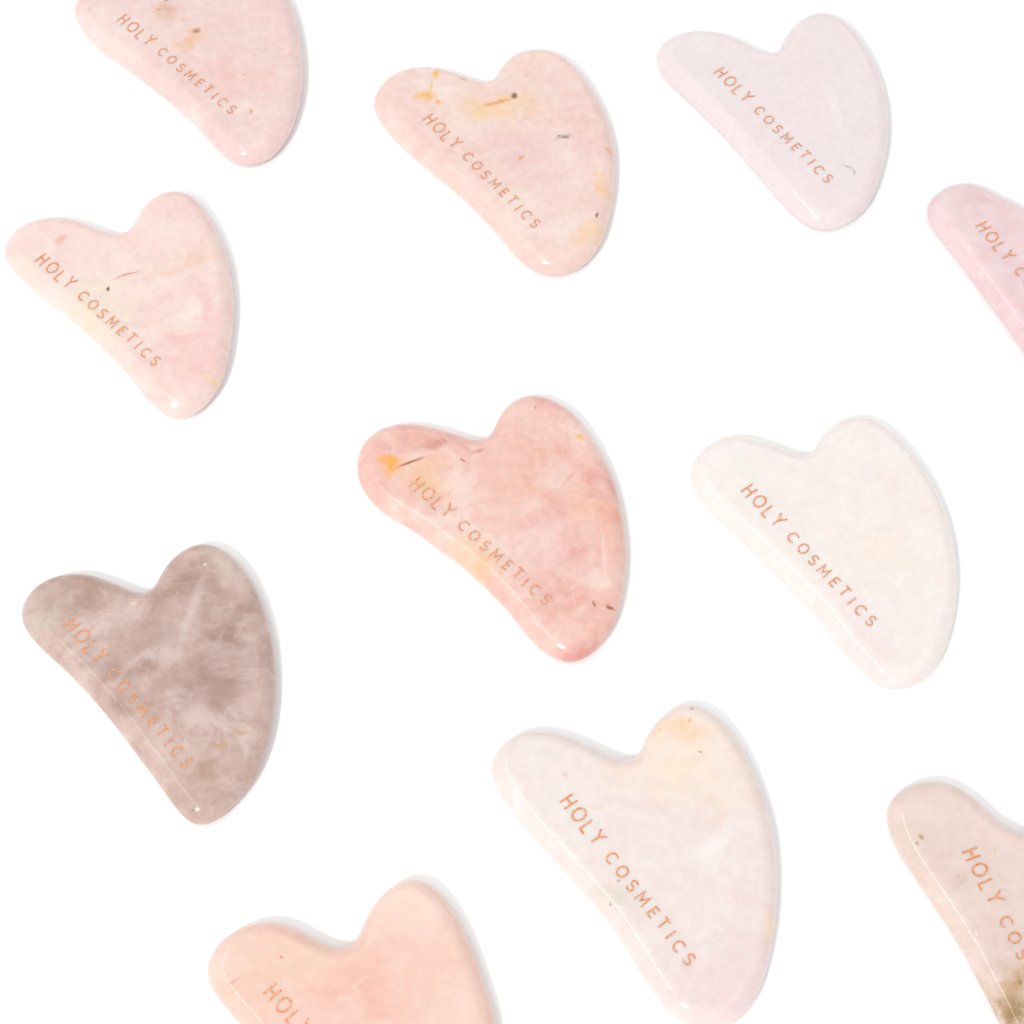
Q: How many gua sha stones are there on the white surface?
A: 11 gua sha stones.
